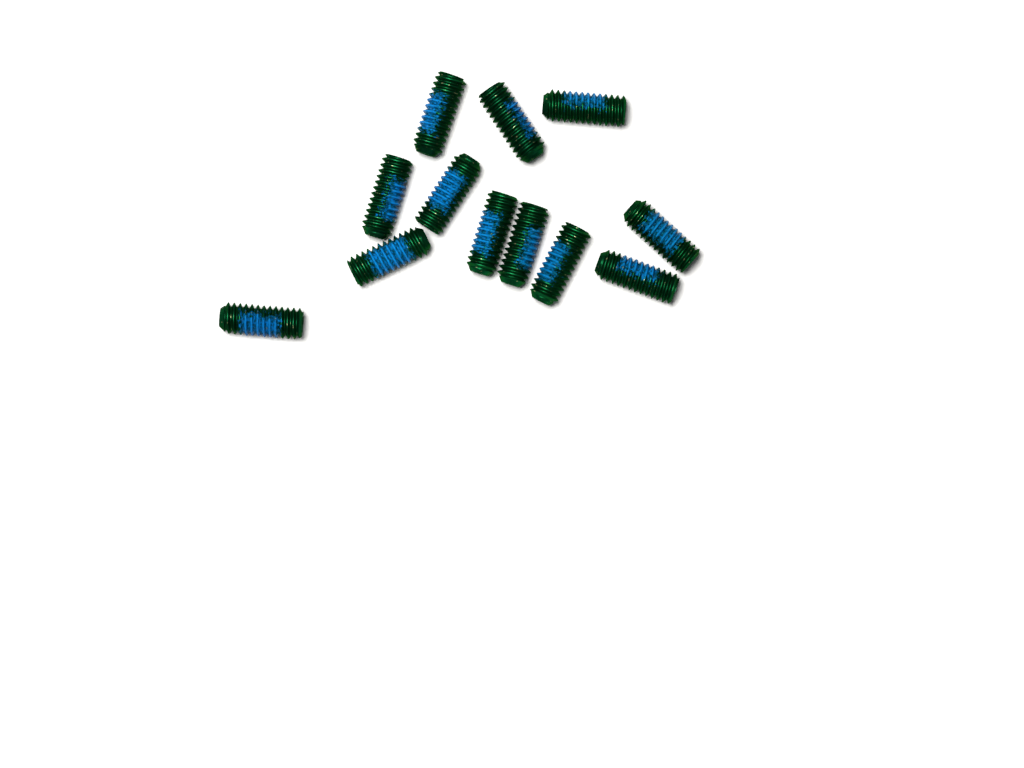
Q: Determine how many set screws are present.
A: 12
